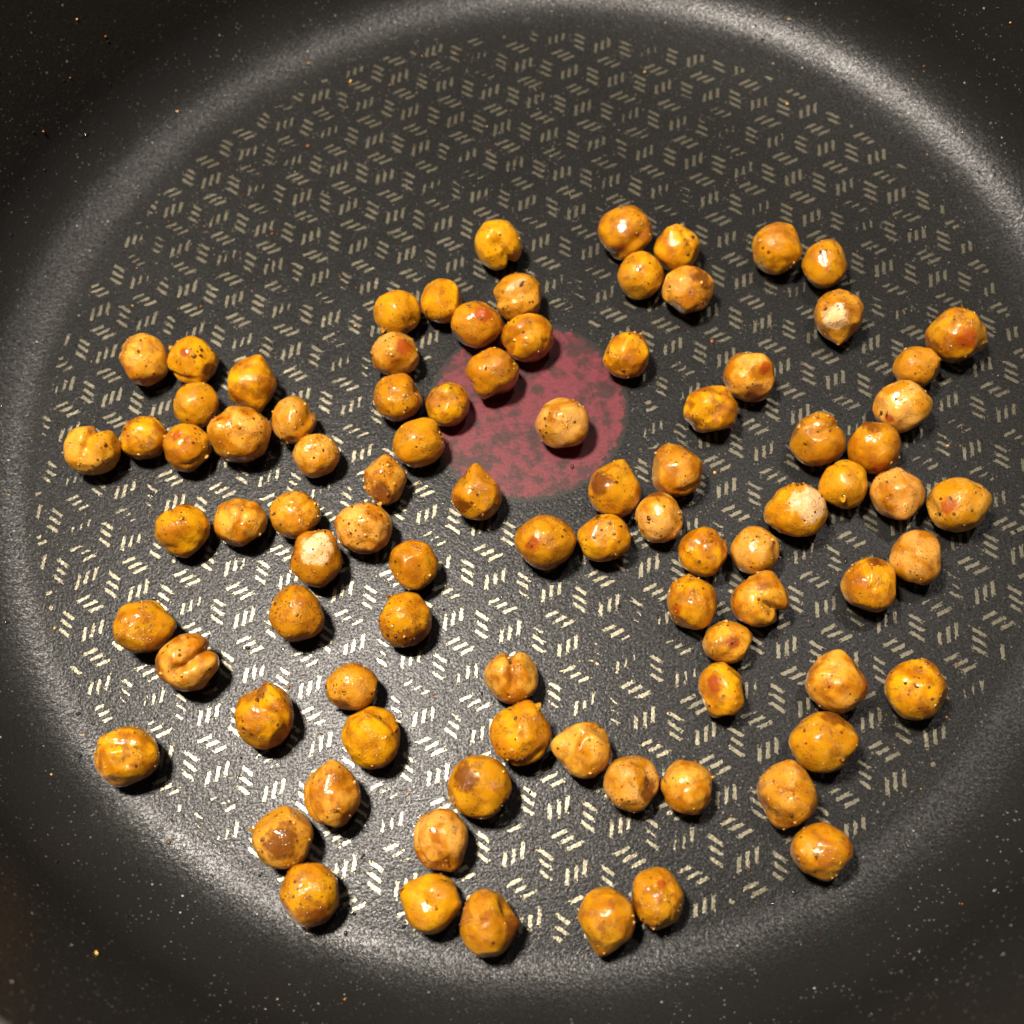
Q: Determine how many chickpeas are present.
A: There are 89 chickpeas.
